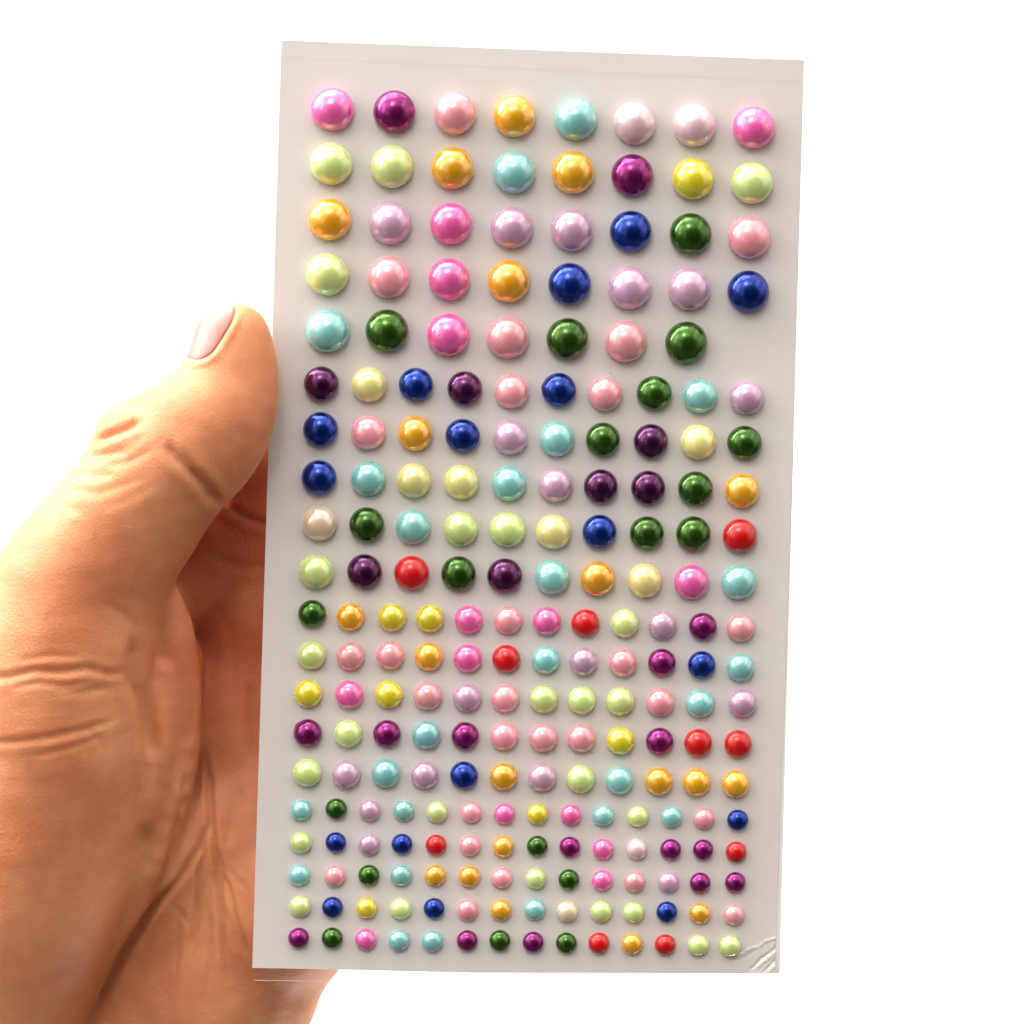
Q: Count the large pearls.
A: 39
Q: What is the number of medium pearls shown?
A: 50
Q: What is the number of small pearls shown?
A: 60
